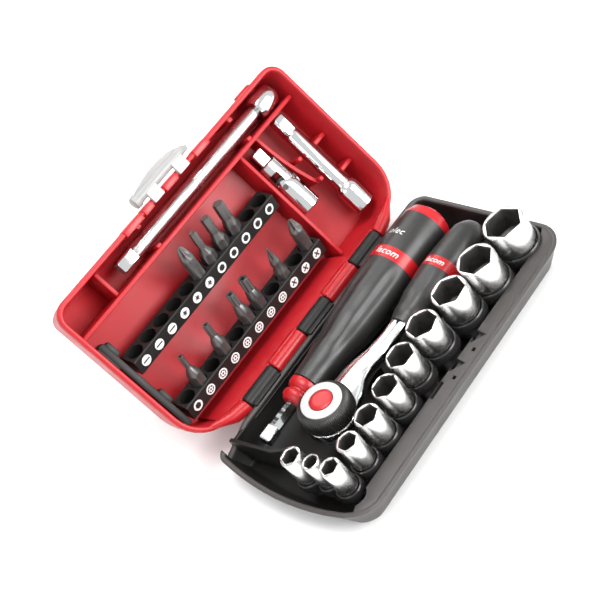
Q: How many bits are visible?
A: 10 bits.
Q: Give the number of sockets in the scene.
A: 11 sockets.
